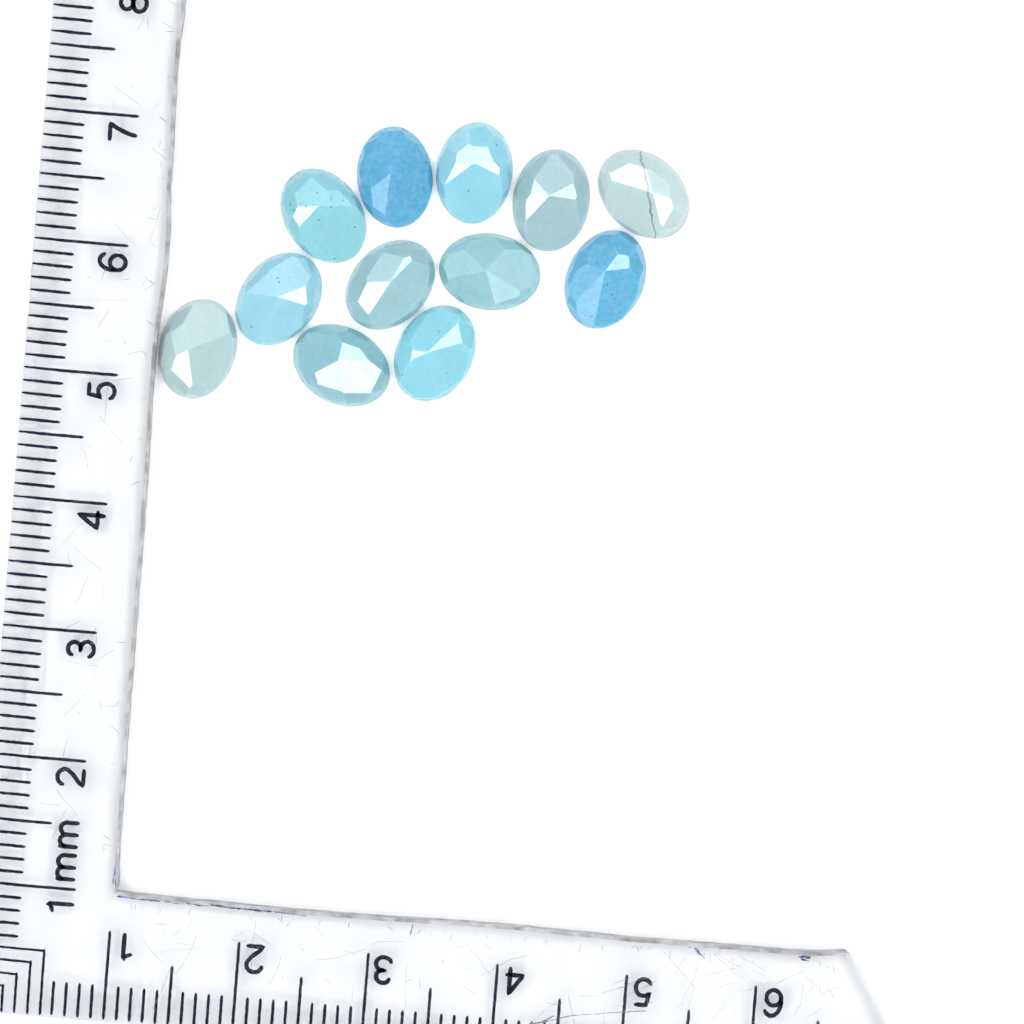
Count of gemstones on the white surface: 12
